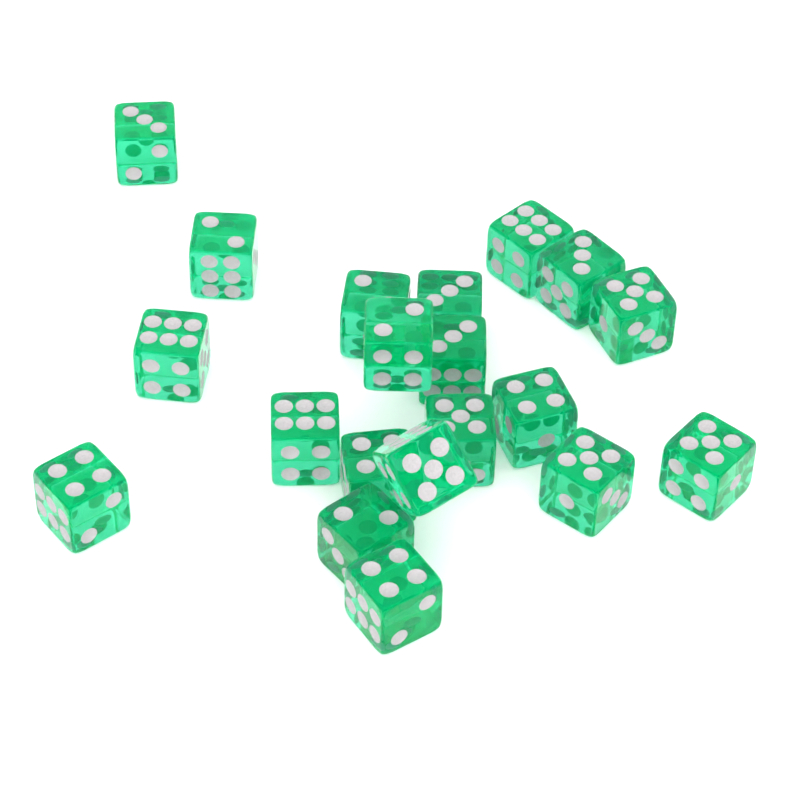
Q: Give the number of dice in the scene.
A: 20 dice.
